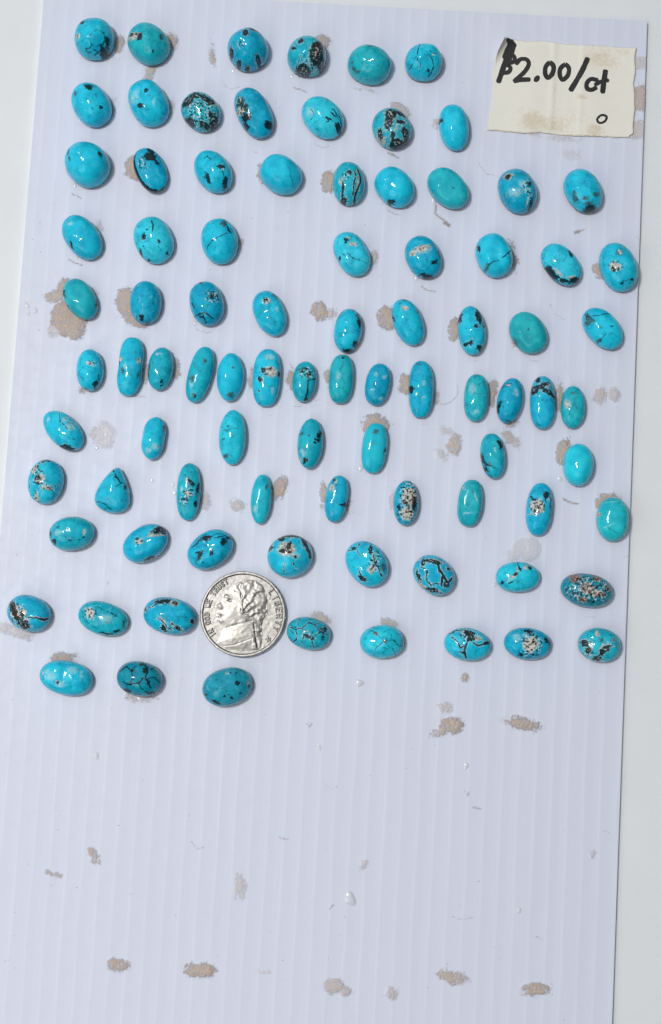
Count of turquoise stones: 88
